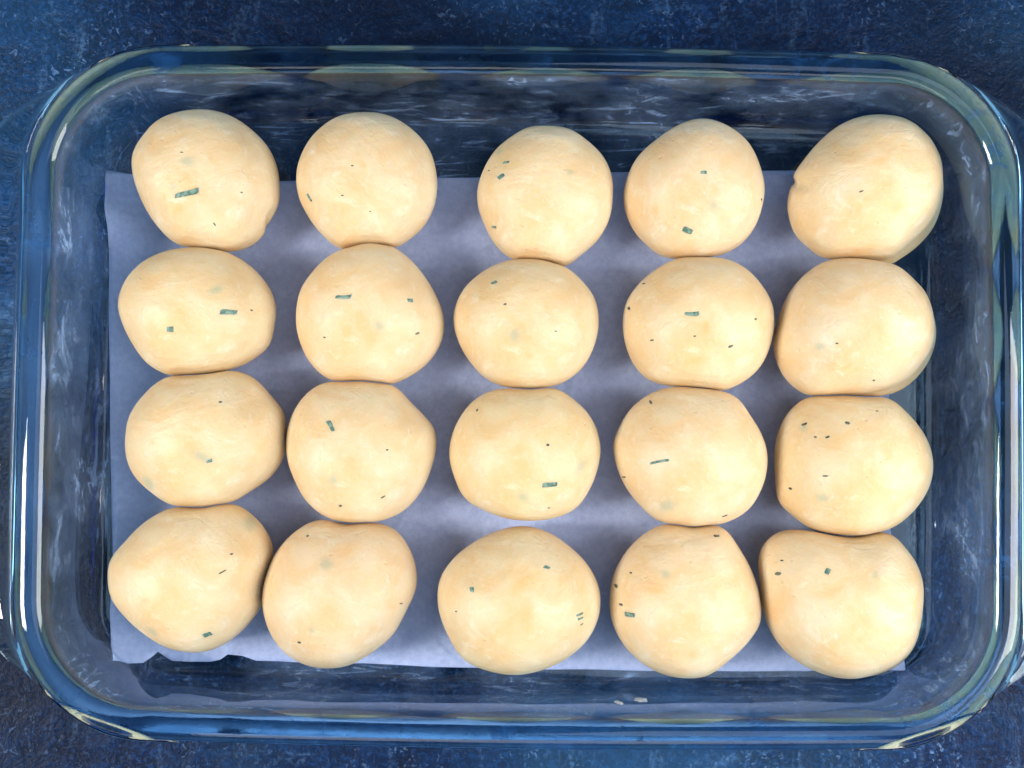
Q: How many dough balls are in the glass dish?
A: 20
